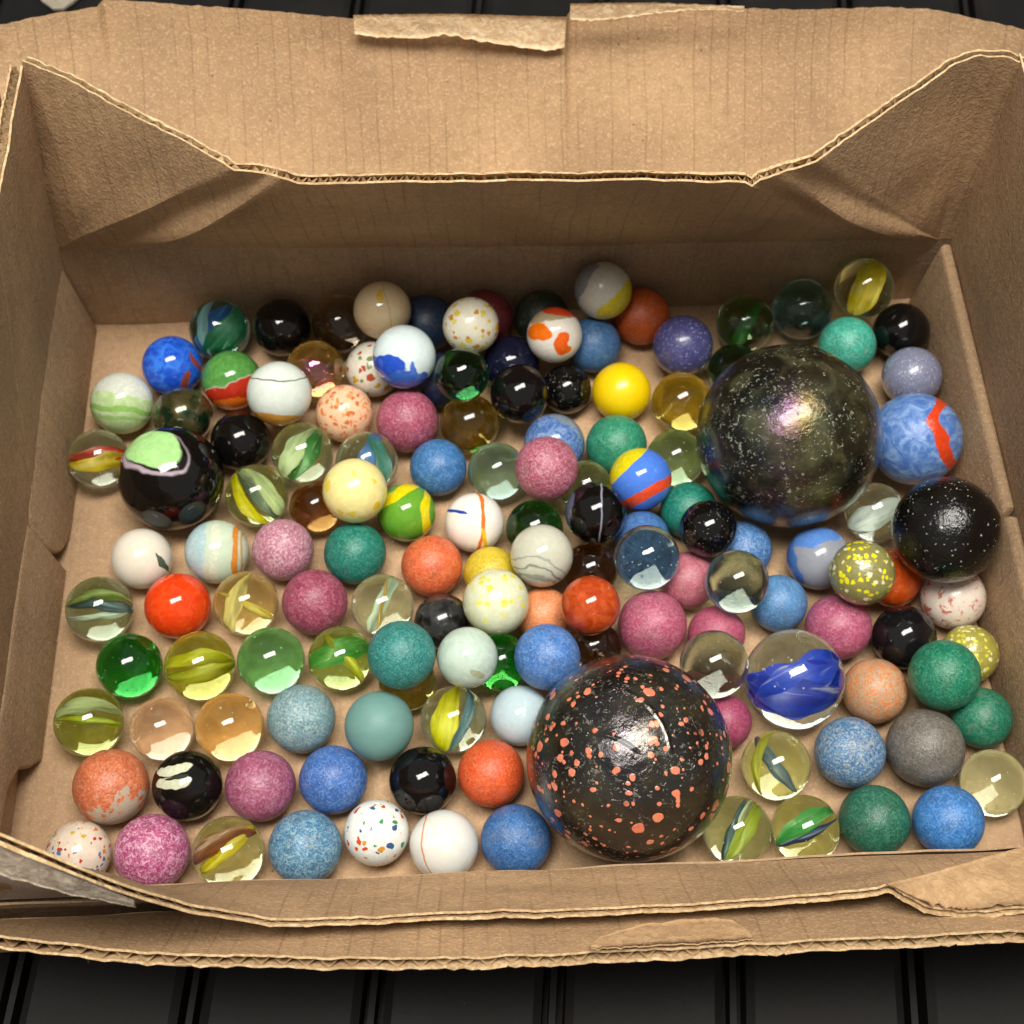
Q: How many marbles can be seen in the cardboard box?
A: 141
